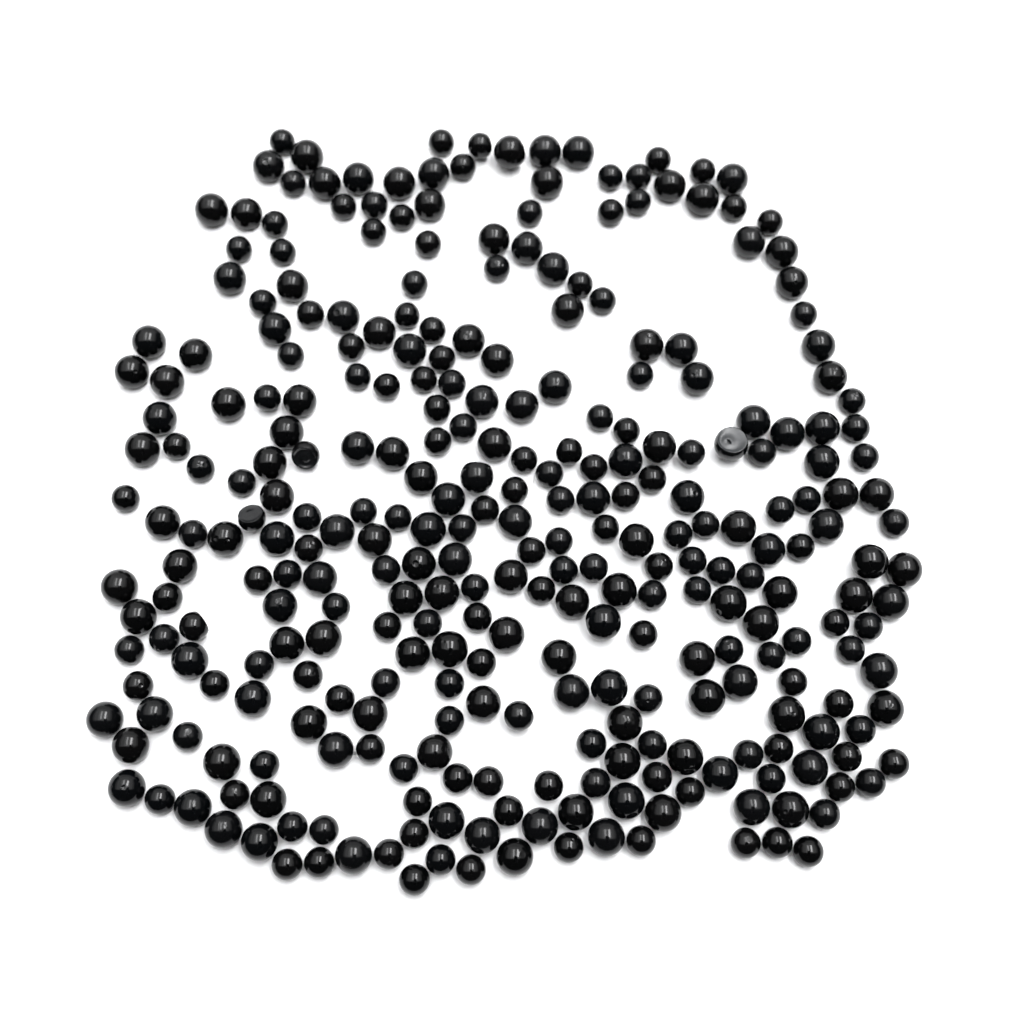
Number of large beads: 145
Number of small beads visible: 160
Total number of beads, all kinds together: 305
